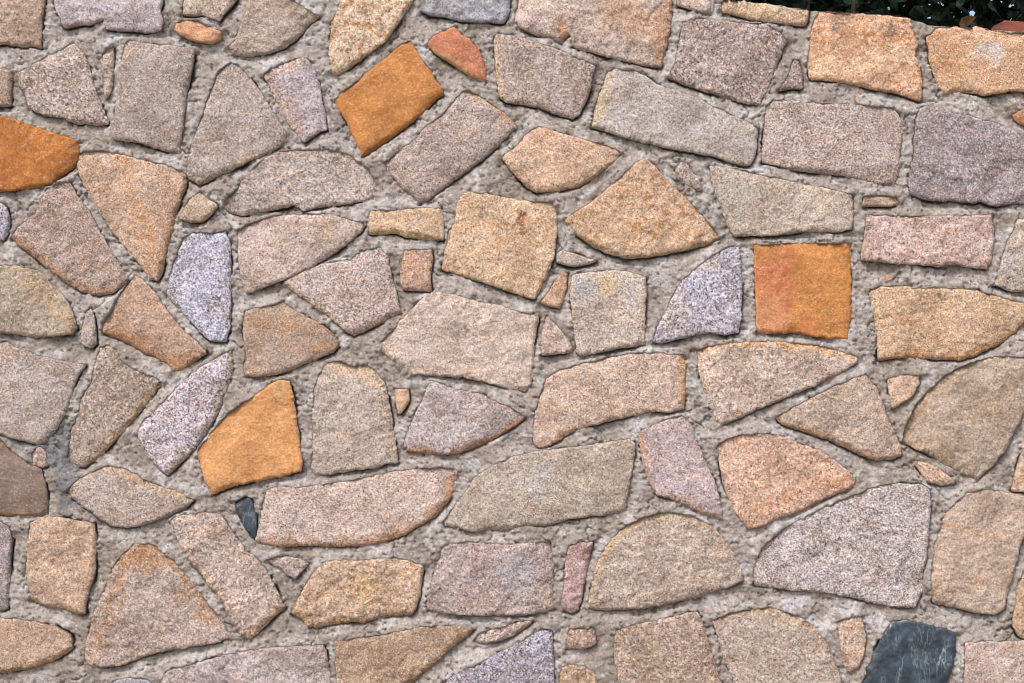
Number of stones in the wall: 106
